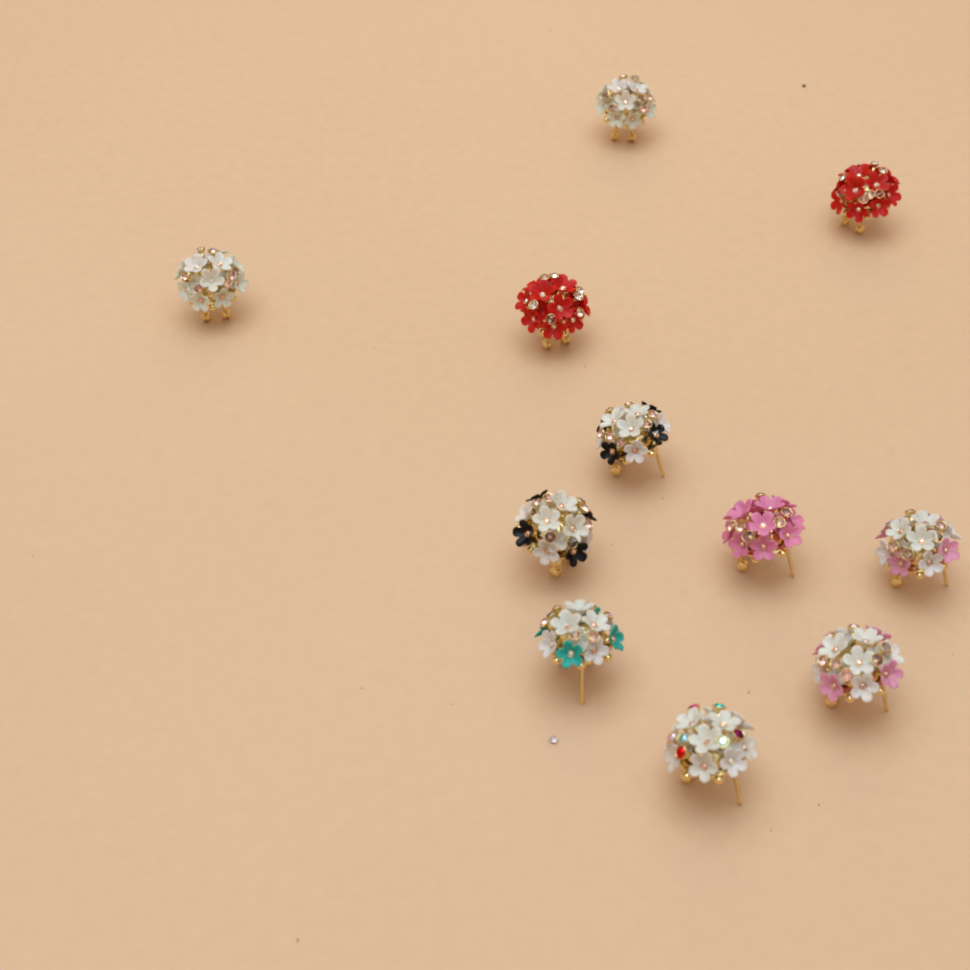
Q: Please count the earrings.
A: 11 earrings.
